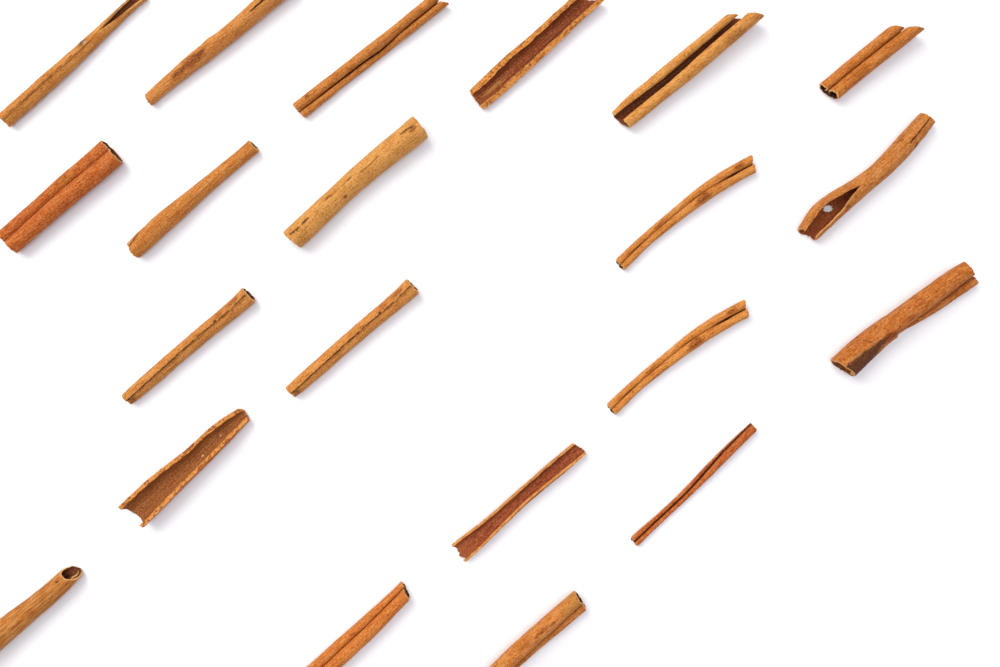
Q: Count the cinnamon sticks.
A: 21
